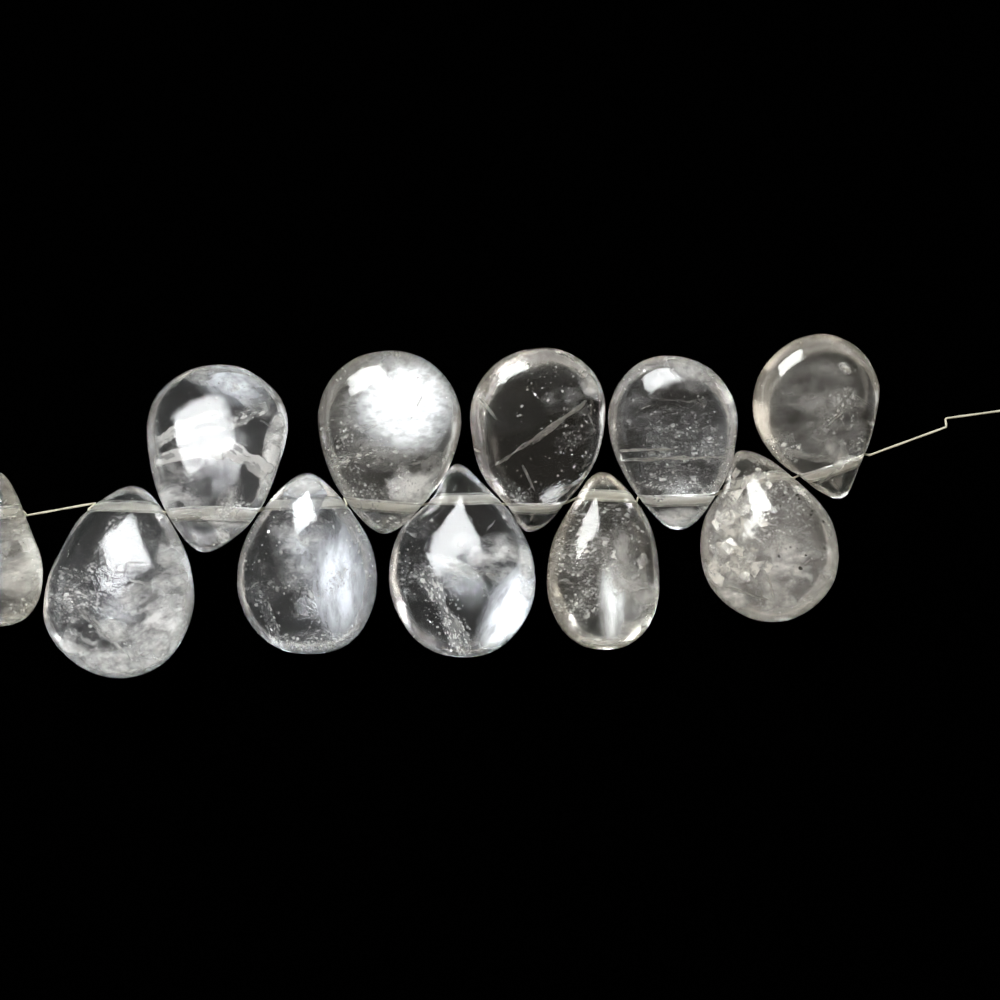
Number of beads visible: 11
